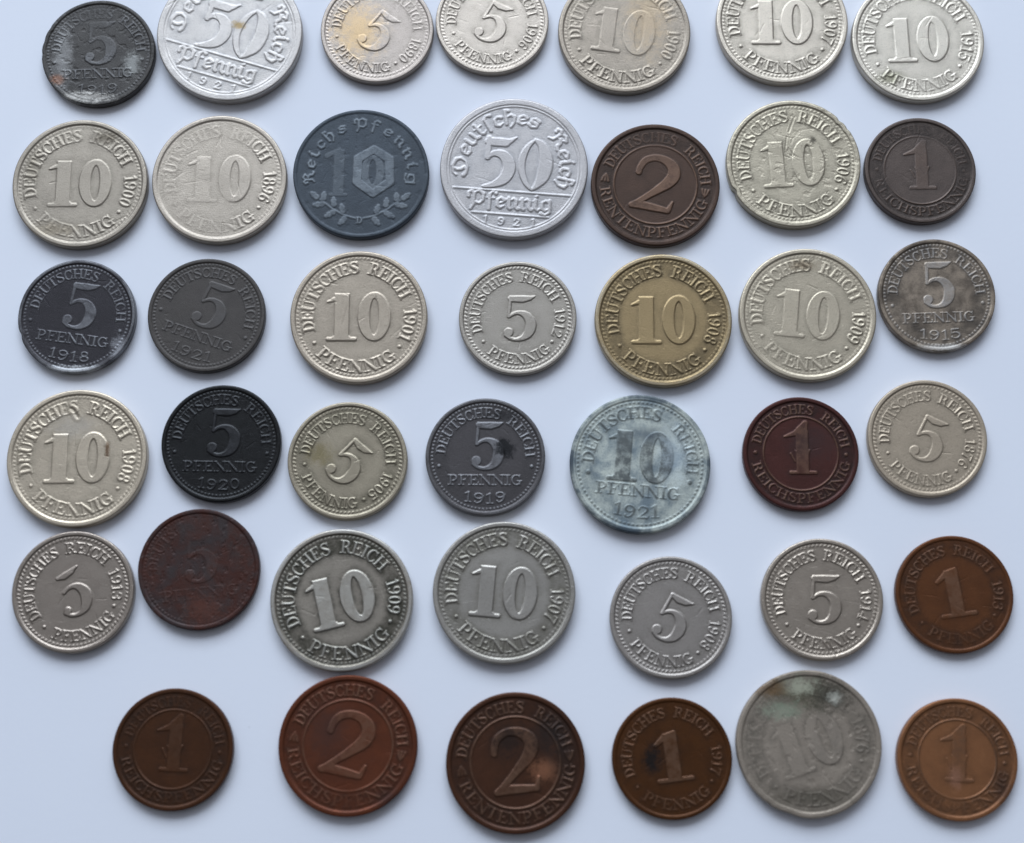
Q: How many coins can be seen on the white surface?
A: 41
